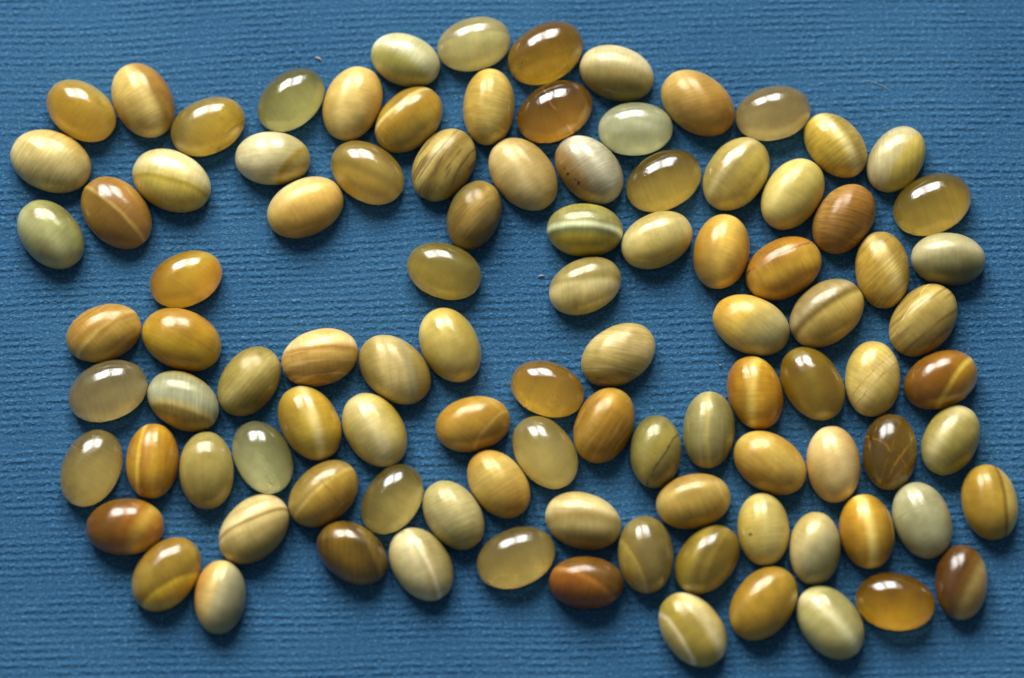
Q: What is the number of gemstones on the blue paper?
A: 100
